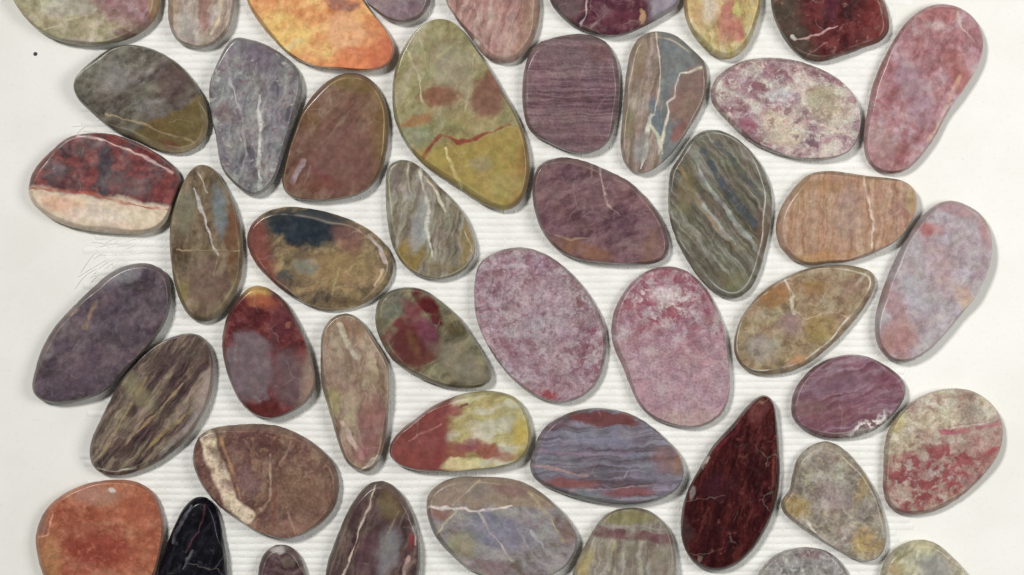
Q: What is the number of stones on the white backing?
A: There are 47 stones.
